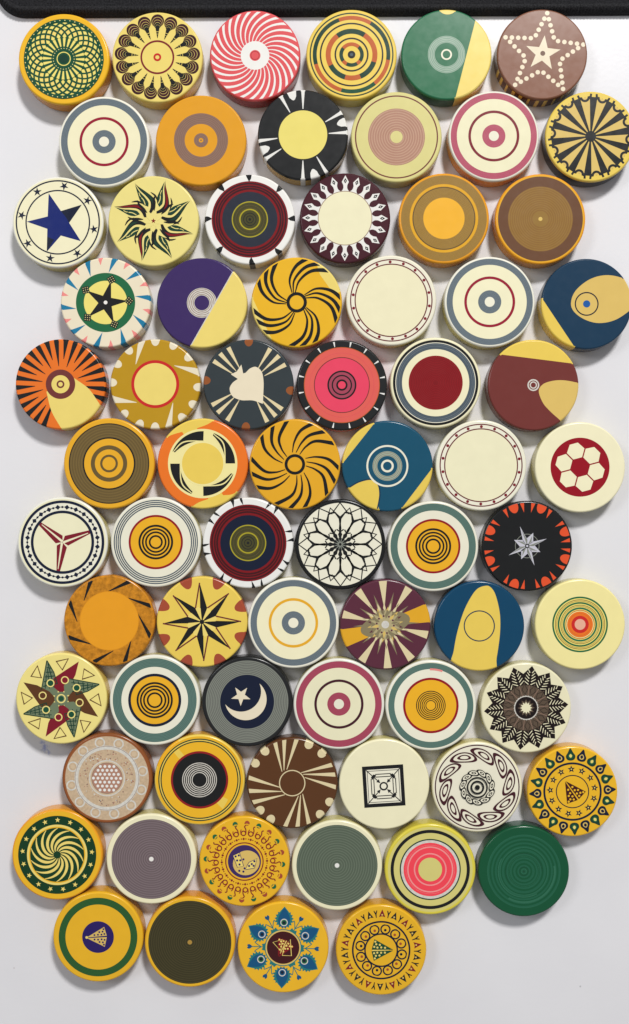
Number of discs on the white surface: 70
